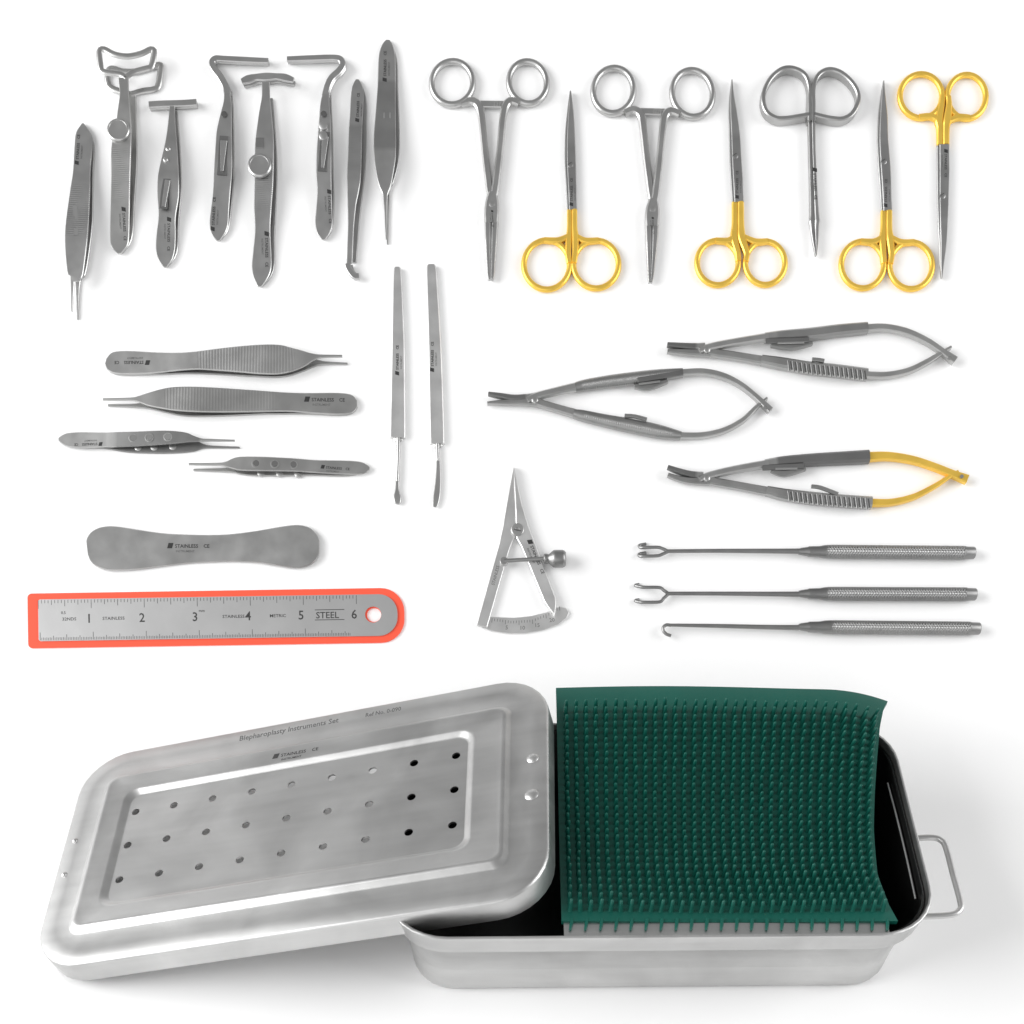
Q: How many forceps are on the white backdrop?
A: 12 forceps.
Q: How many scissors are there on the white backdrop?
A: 5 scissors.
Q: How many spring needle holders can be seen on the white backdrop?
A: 3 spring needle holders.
